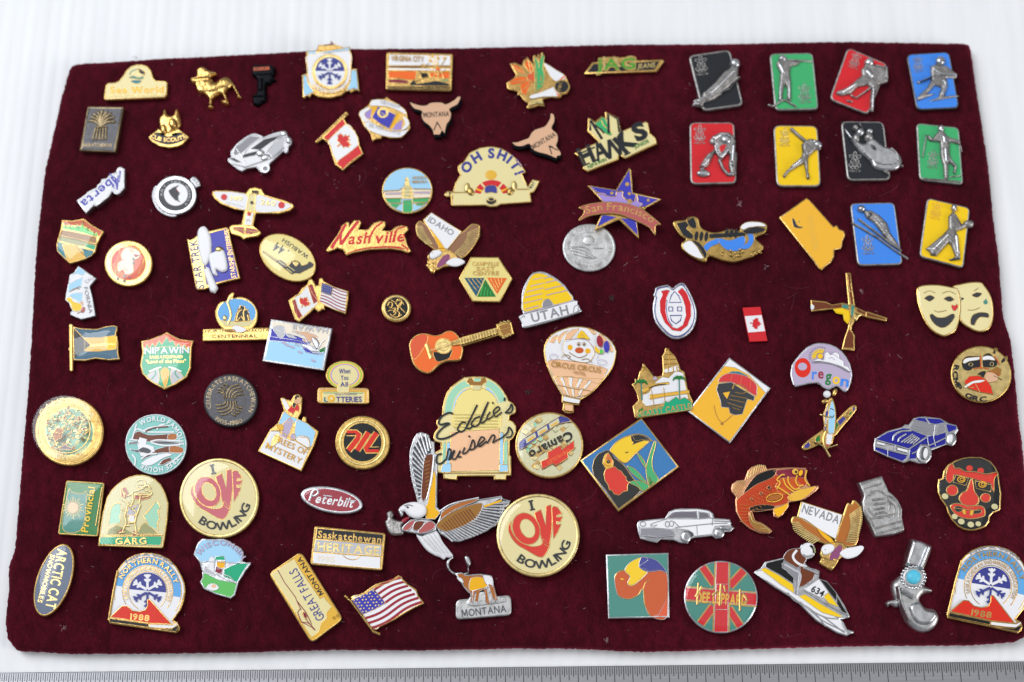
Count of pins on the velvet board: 93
